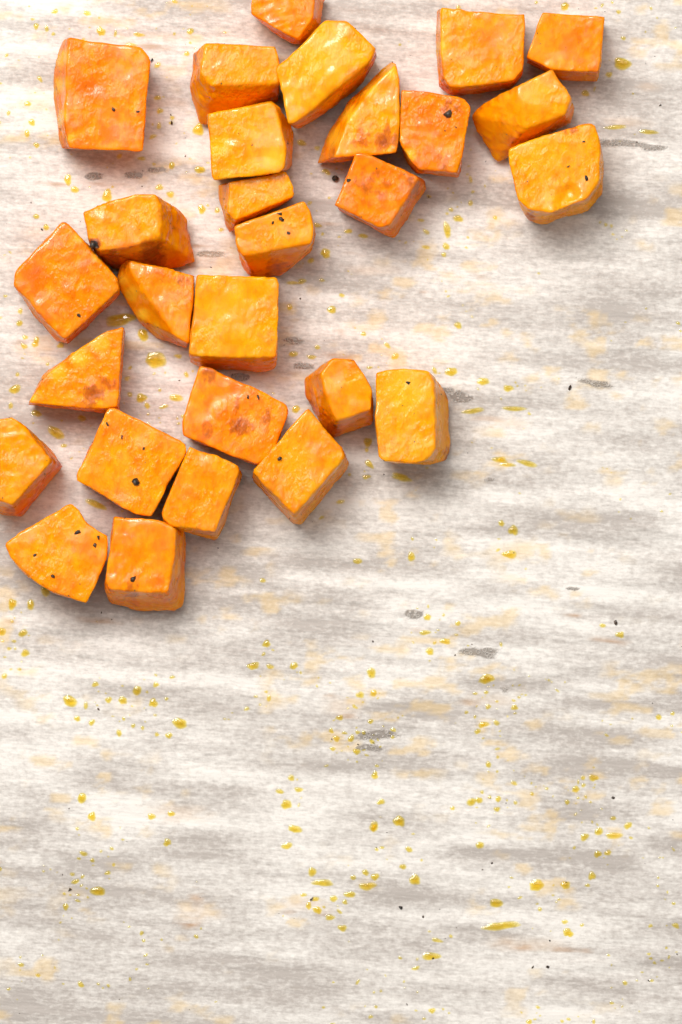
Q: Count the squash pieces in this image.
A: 28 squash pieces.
